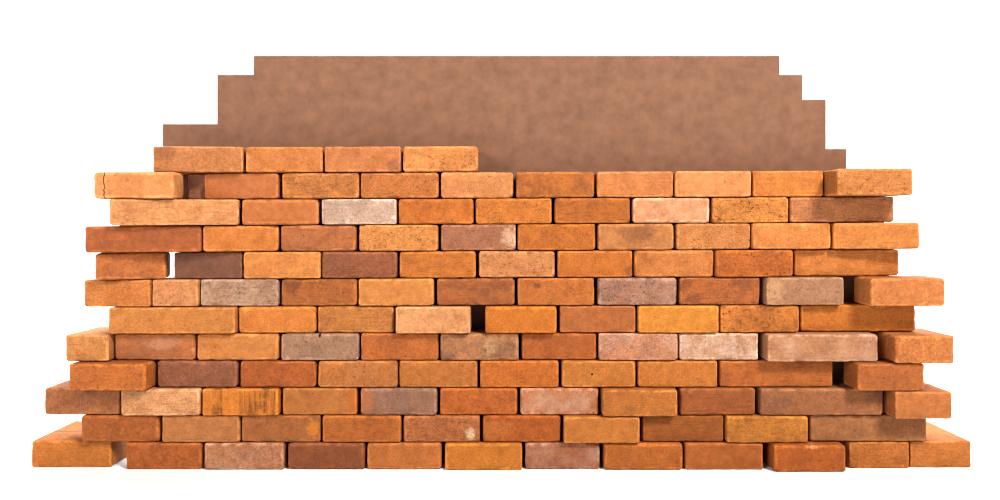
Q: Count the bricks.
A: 118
